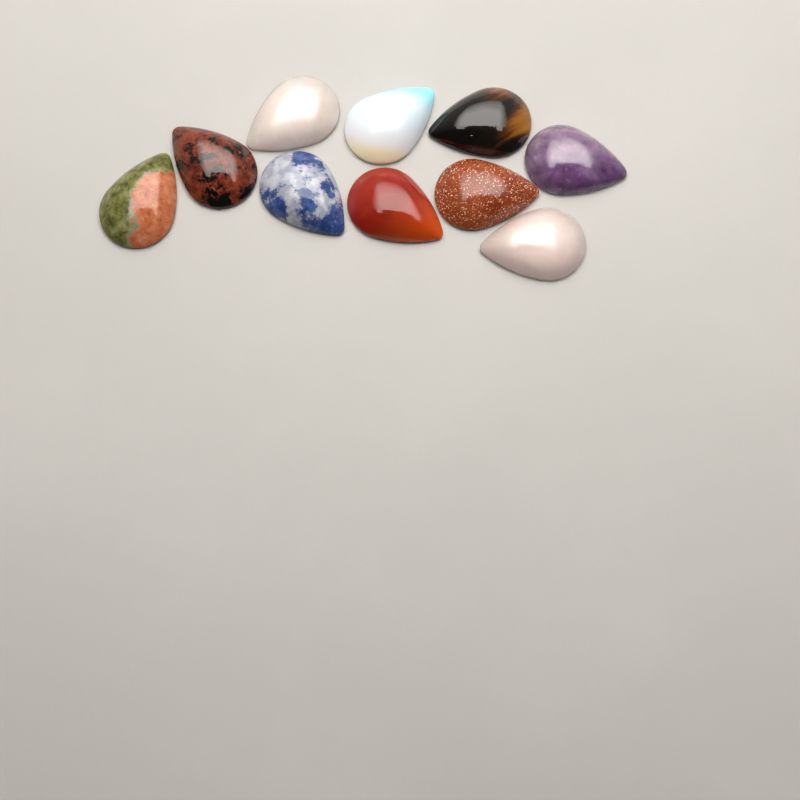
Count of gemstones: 10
